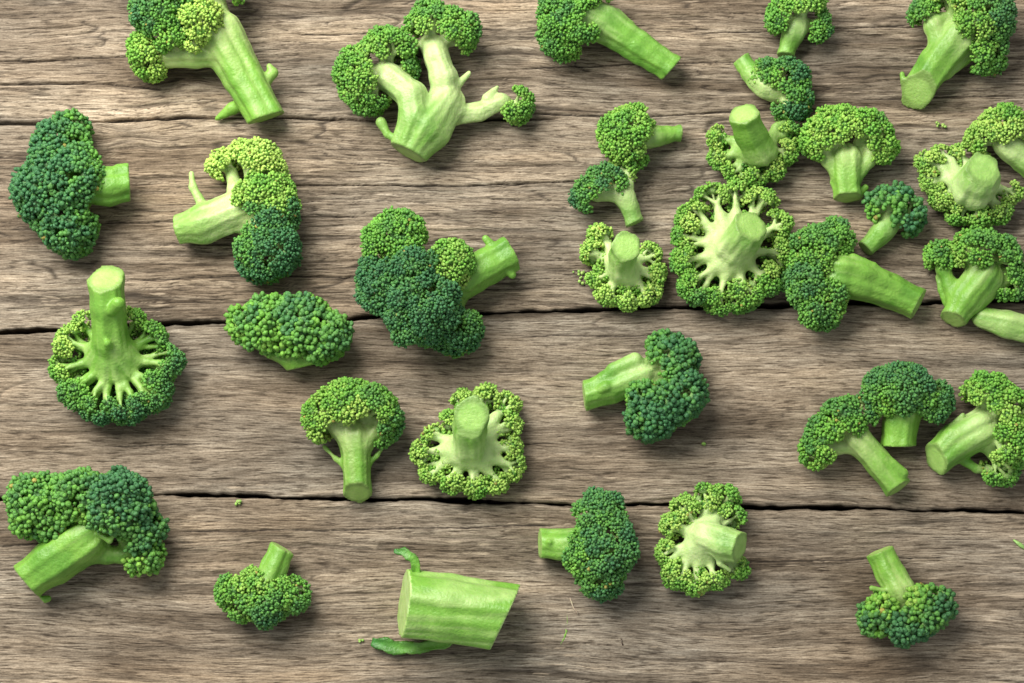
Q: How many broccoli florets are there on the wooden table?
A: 33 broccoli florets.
